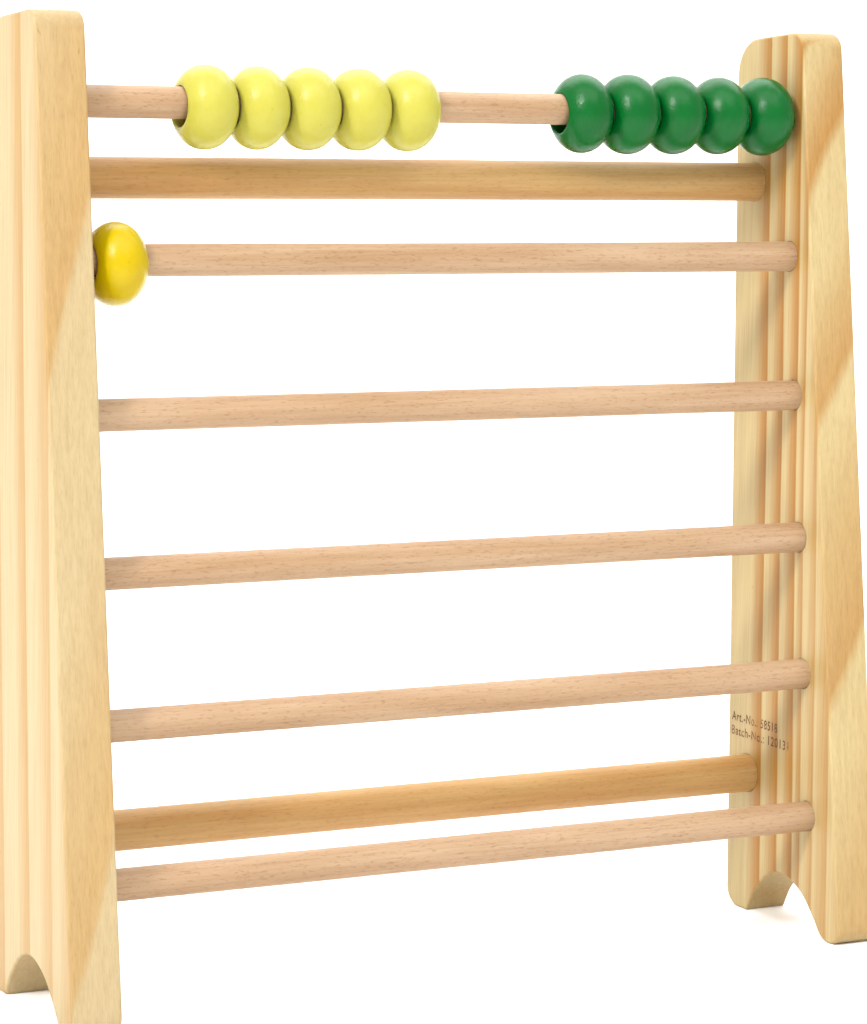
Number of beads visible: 11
